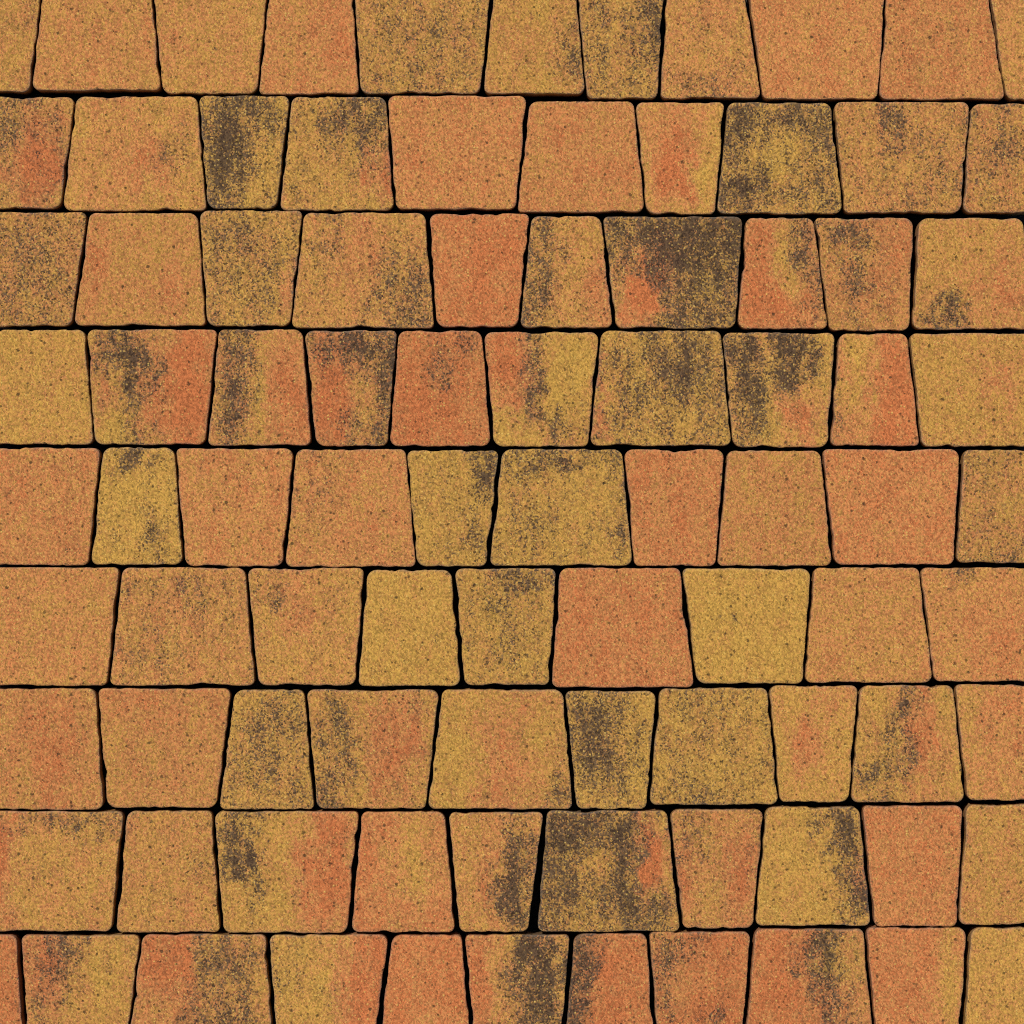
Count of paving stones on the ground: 91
